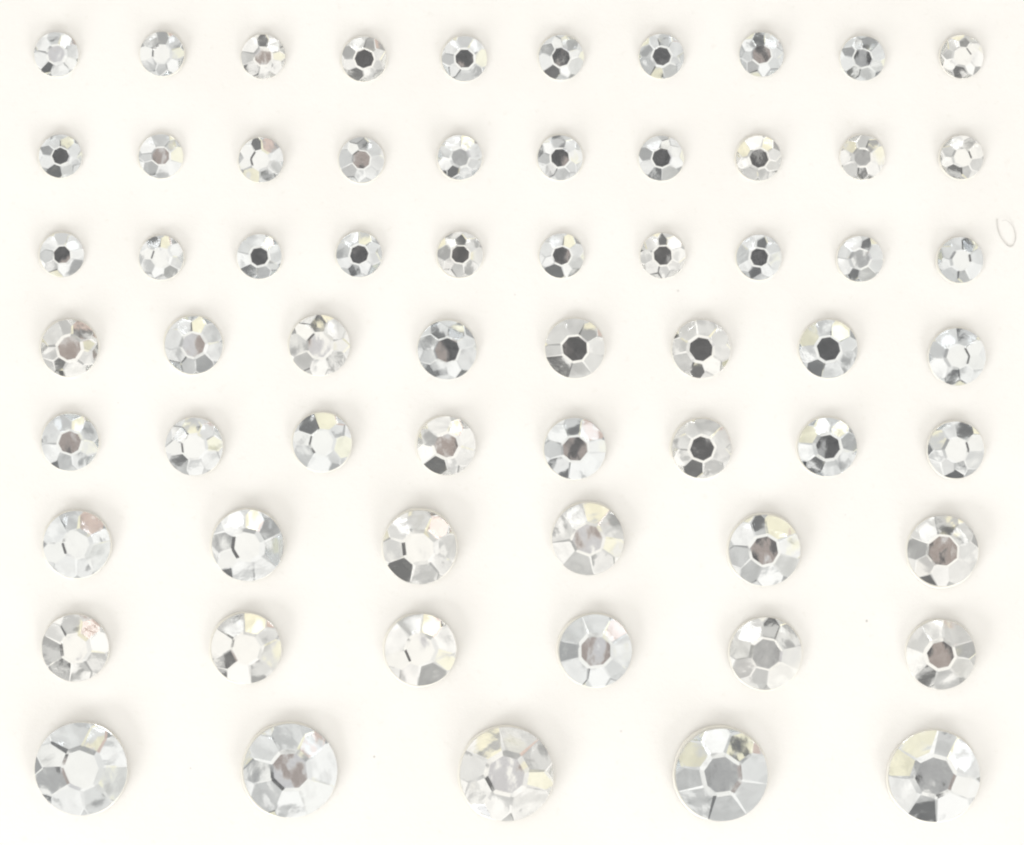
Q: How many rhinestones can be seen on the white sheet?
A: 63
